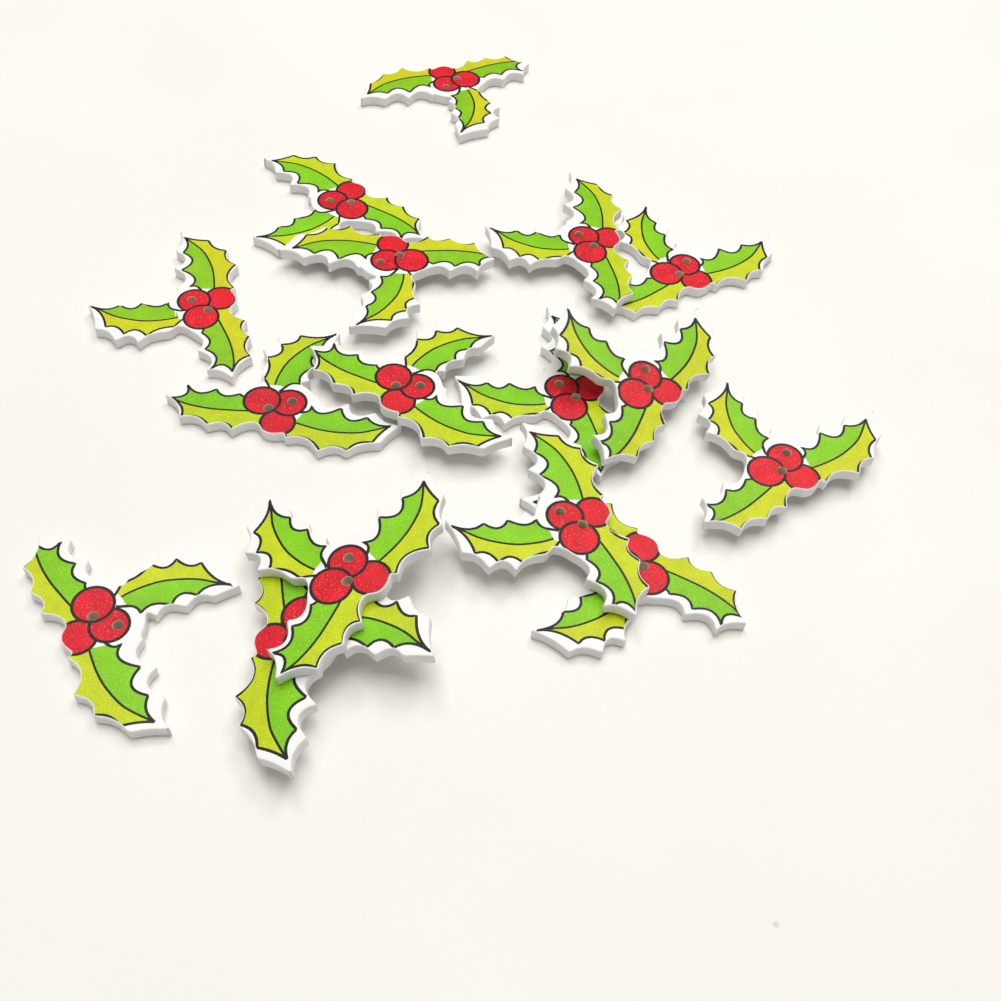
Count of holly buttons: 16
